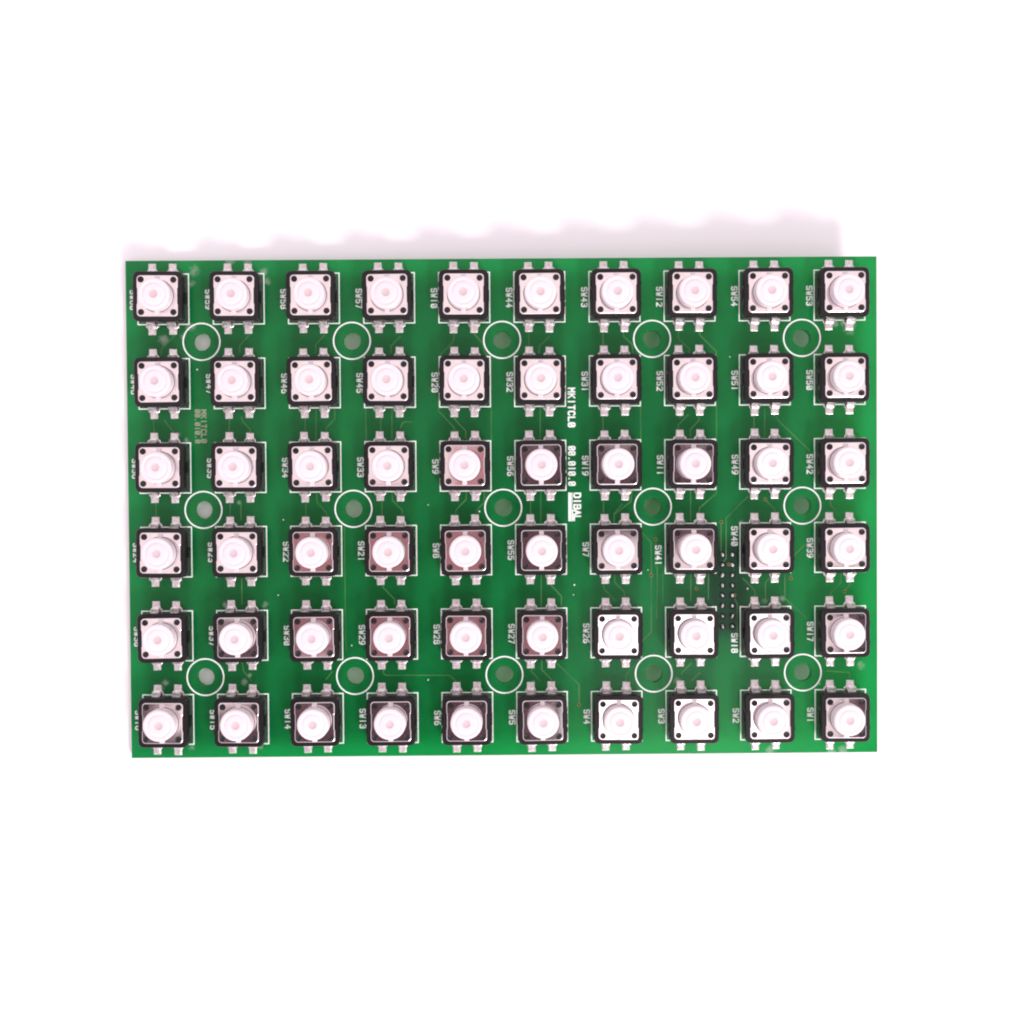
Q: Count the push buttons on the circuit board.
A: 60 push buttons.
